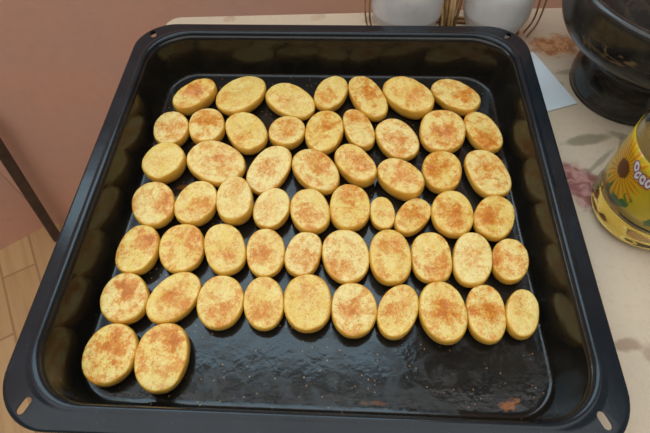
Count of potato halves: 56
